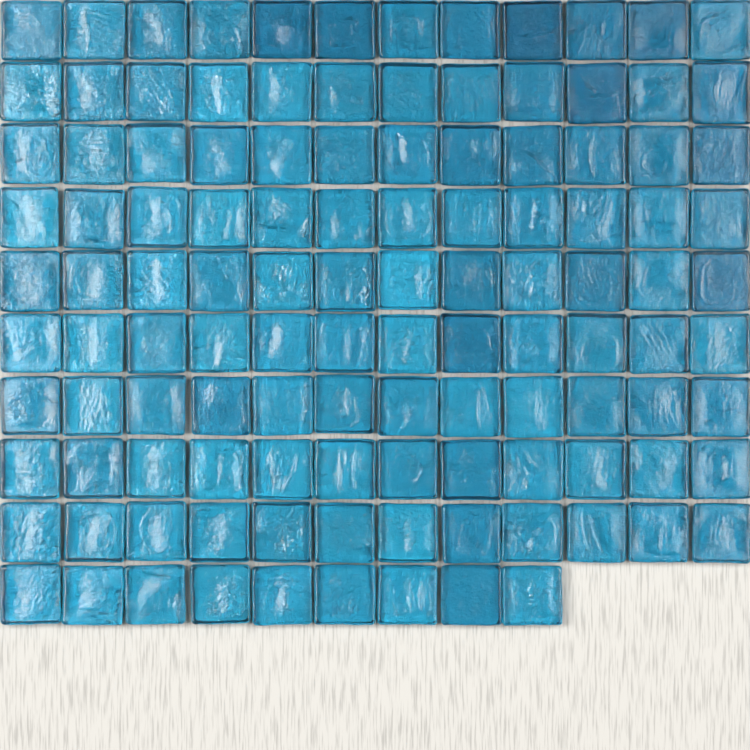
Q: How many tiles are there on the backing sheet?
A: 117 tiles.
